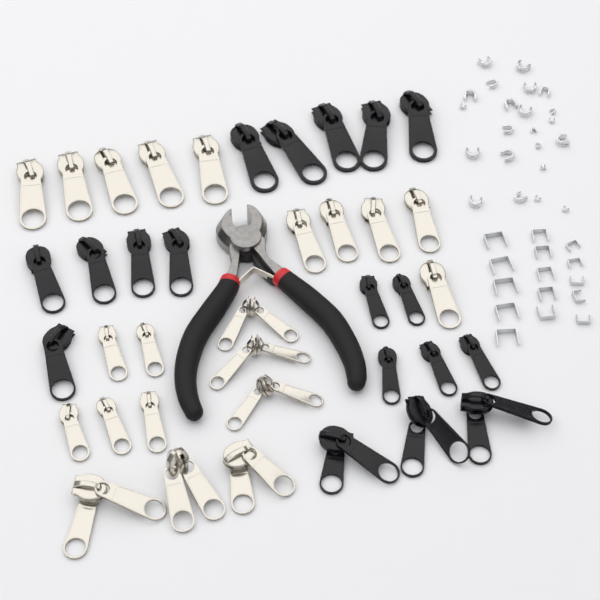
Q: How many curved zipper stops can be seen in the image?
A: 22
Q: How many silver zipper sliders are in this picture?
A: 21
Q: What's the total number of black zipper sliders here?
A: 18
